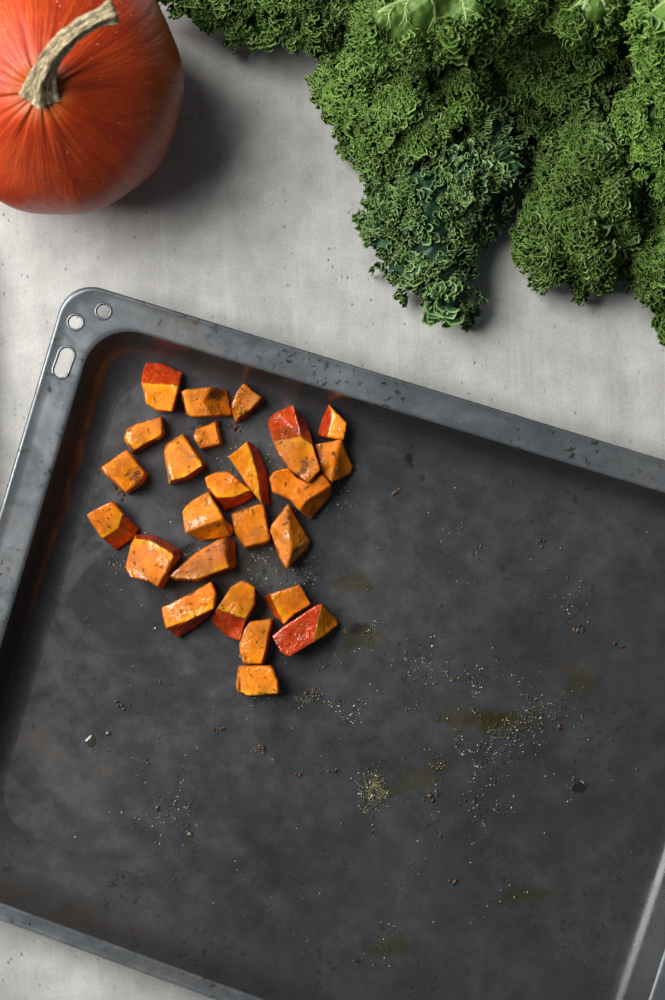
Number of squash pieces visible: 25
